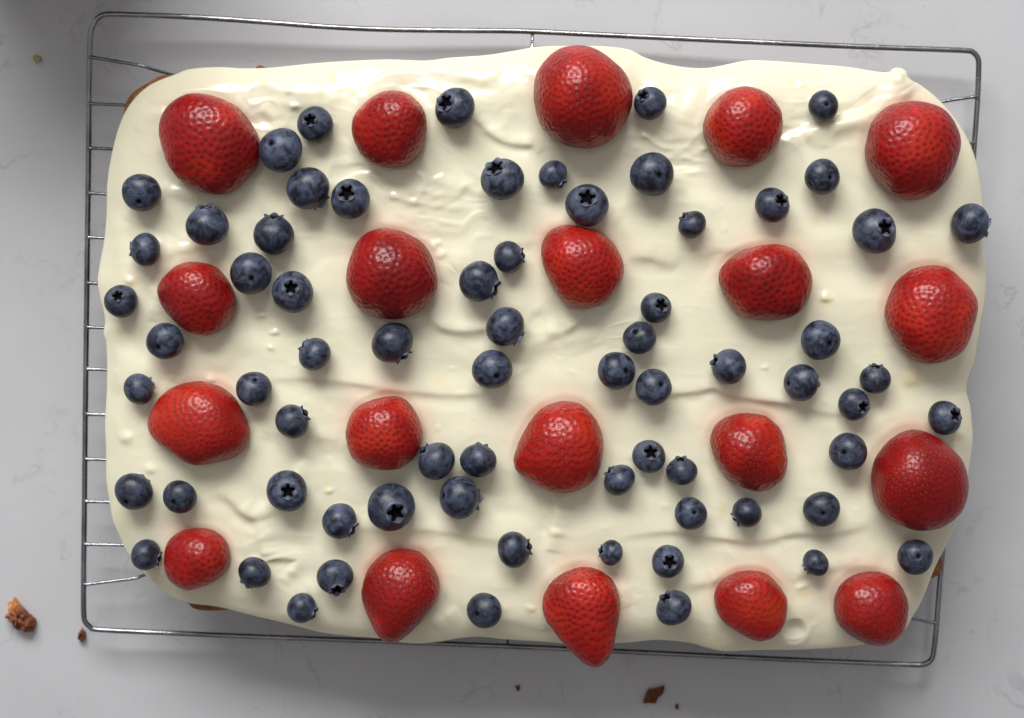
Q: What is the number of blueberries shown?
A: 69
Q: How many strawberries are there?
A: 20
